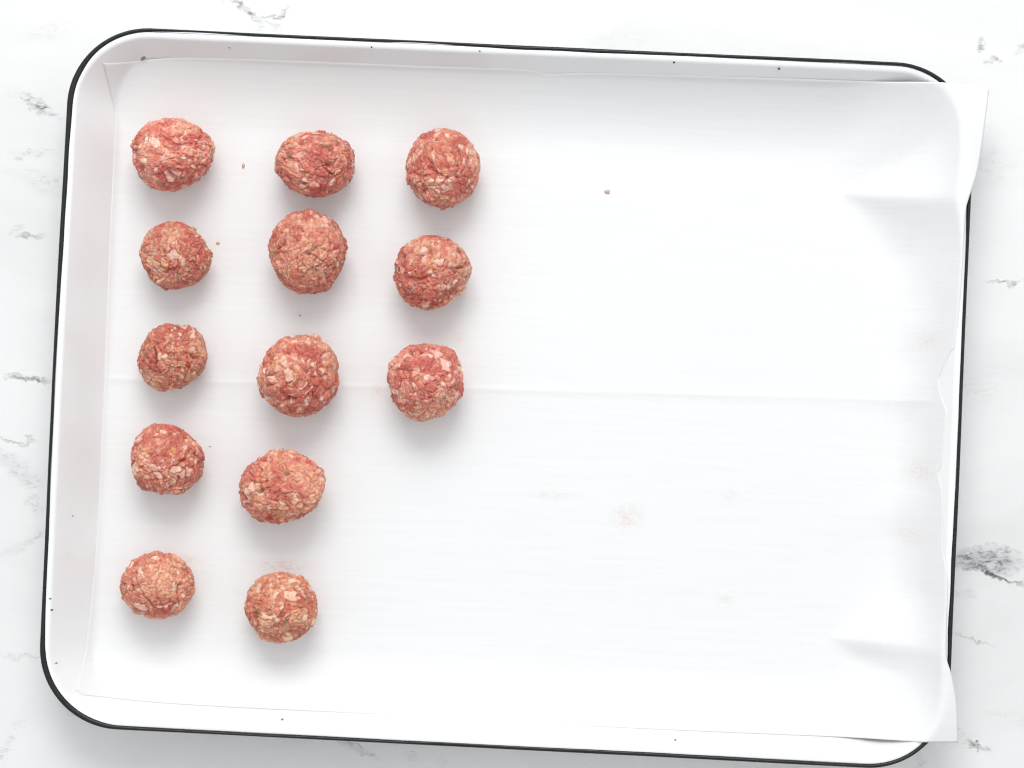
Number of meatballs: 13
